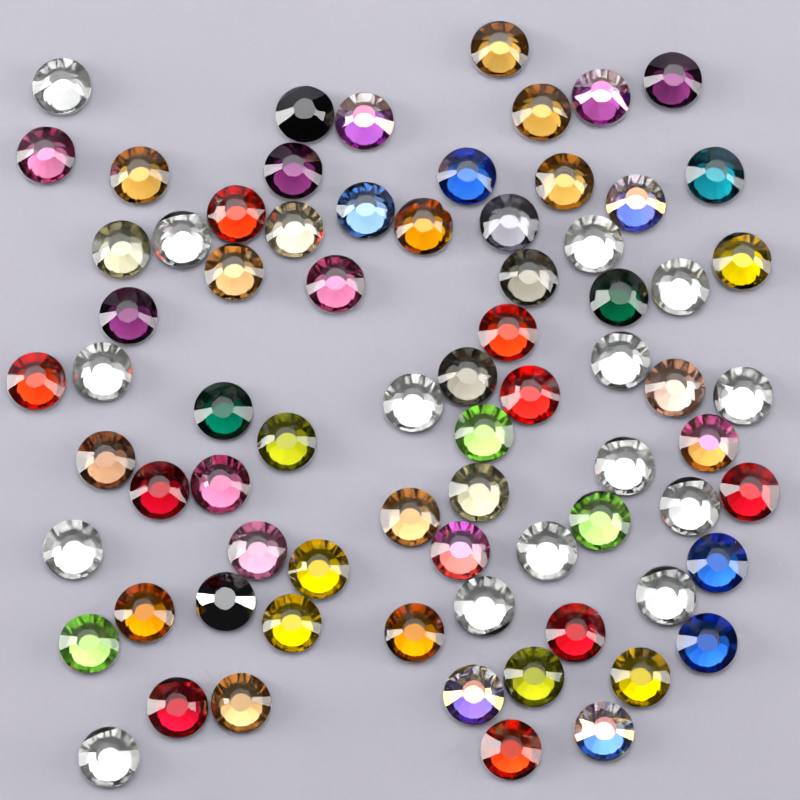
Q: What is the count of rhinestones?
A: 74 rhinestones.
